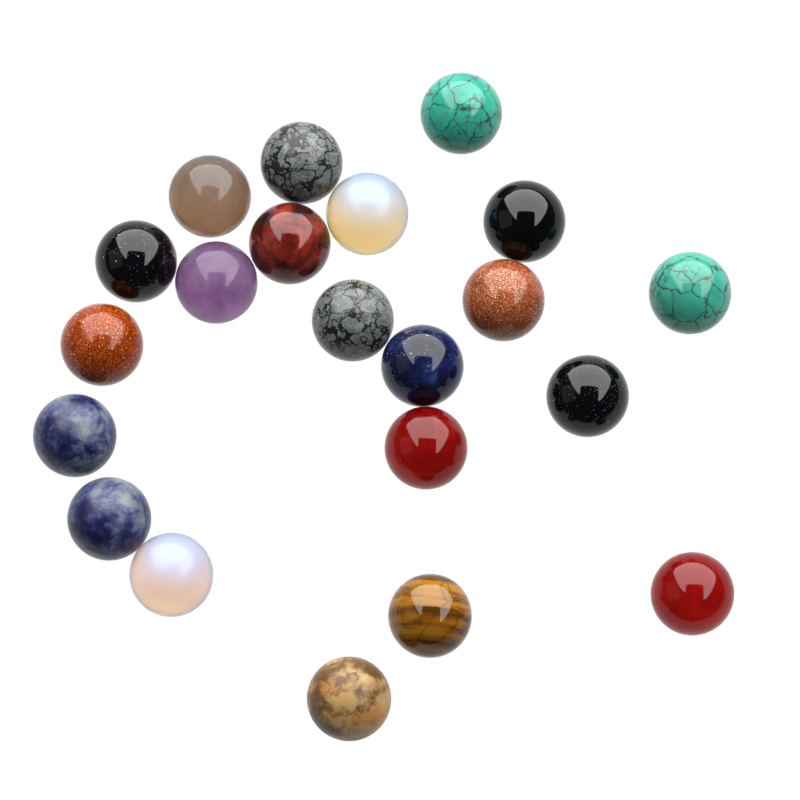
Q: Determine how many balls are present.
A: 21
